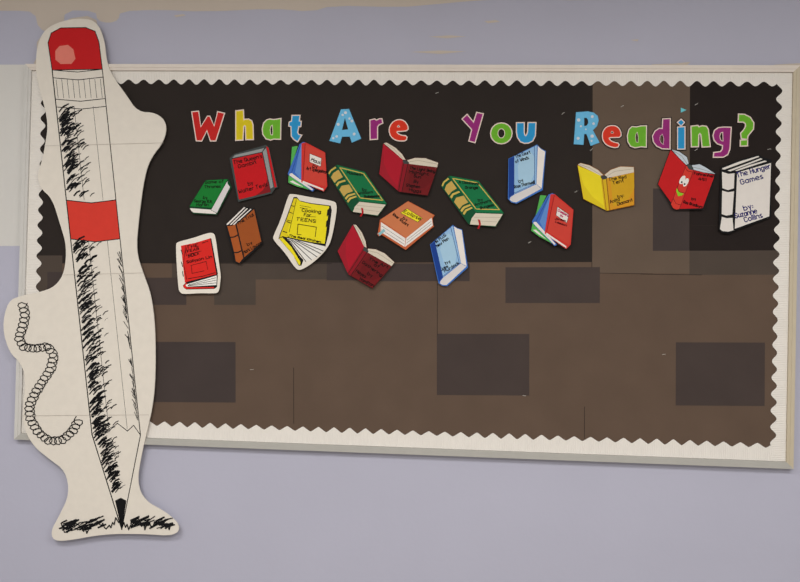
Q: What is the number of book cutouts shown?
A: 17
